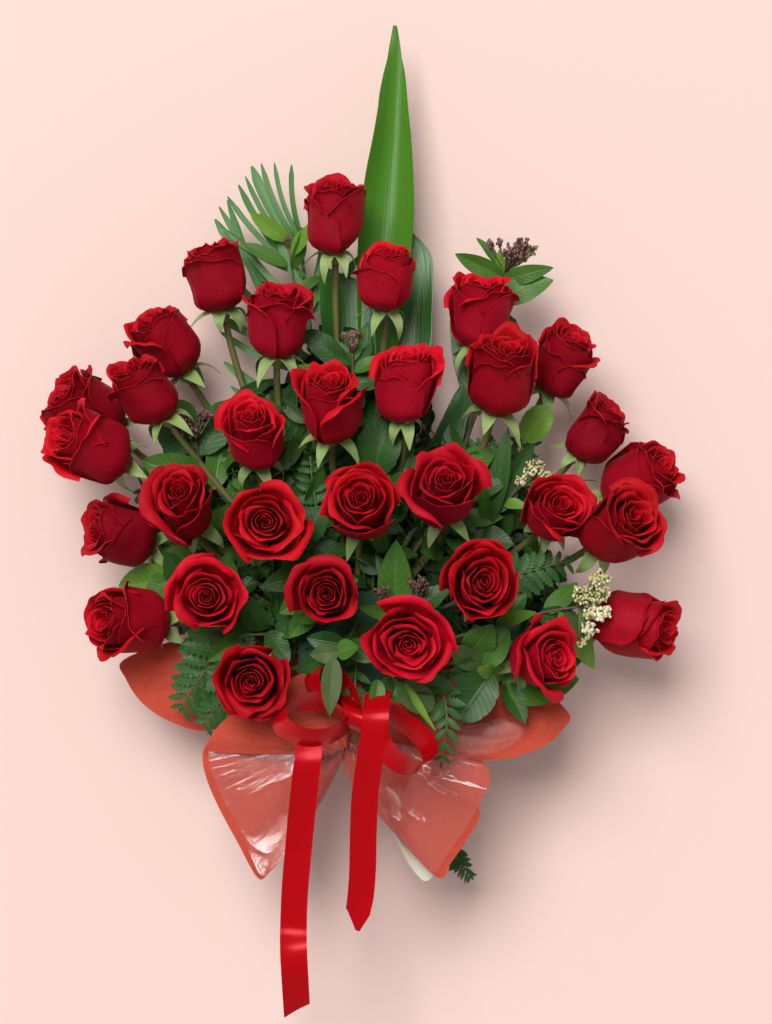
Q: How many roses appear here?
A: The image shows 31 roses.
